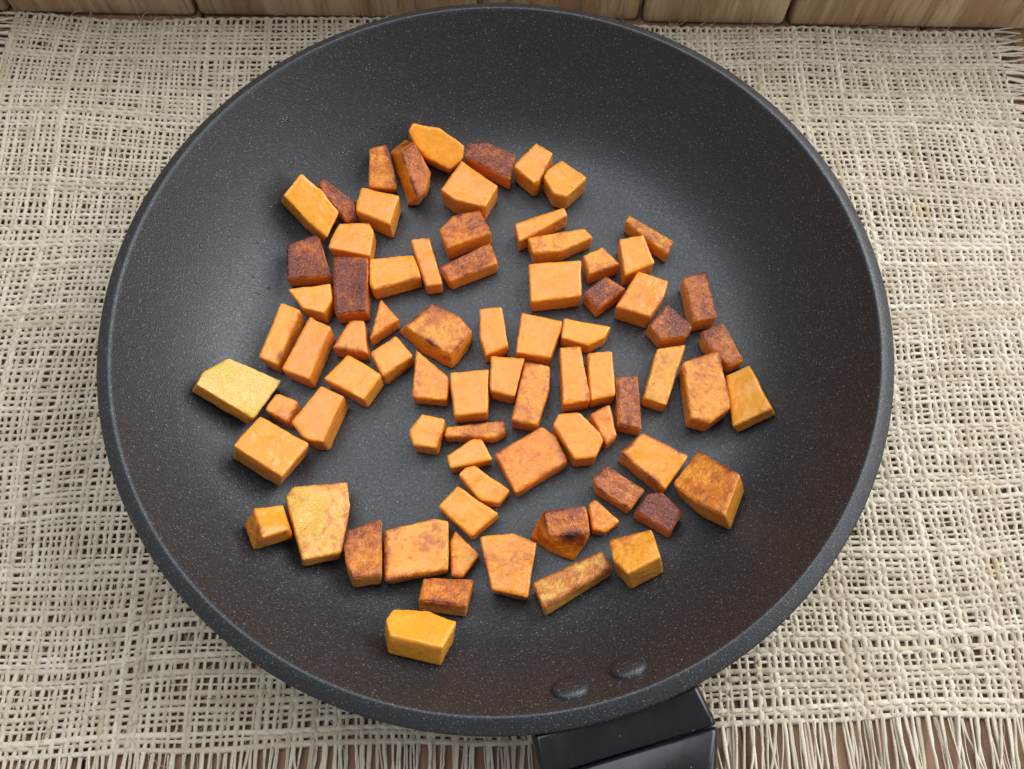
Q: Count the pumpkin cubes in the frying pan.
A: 77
